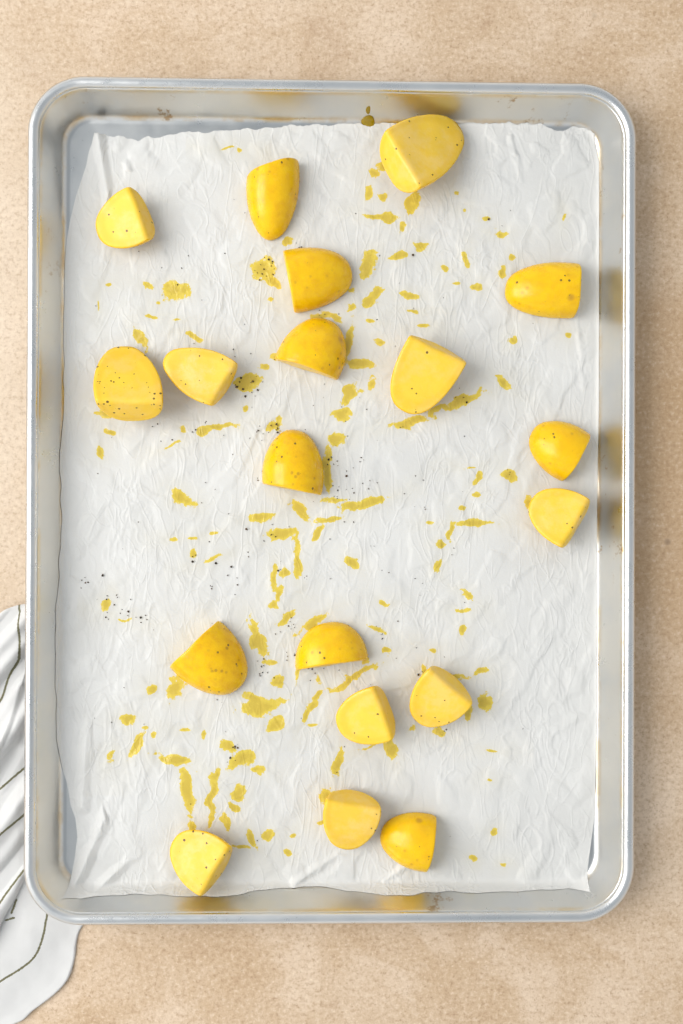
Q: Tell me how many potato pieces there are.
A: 19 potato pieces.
